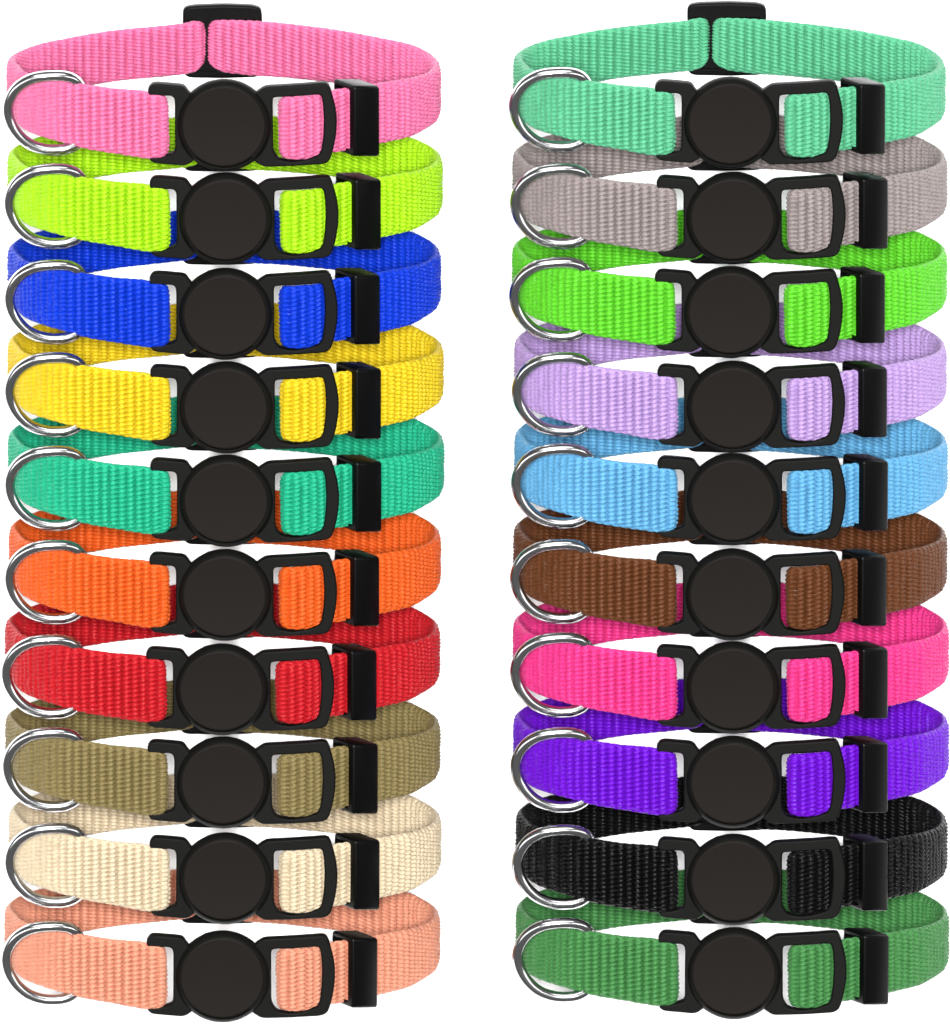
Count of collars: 20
